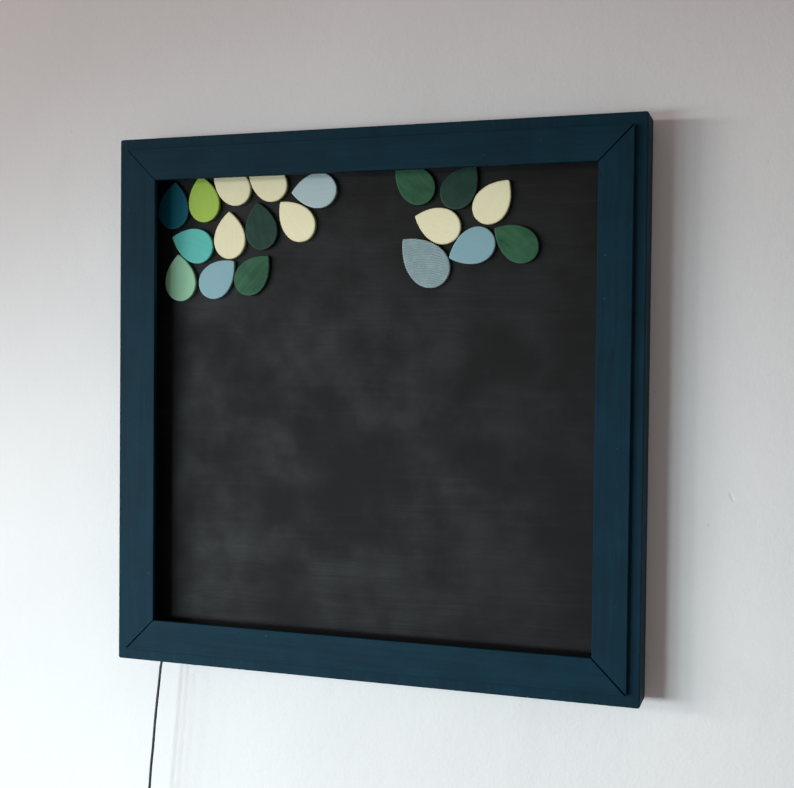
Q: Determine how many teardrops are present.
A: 19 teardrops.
